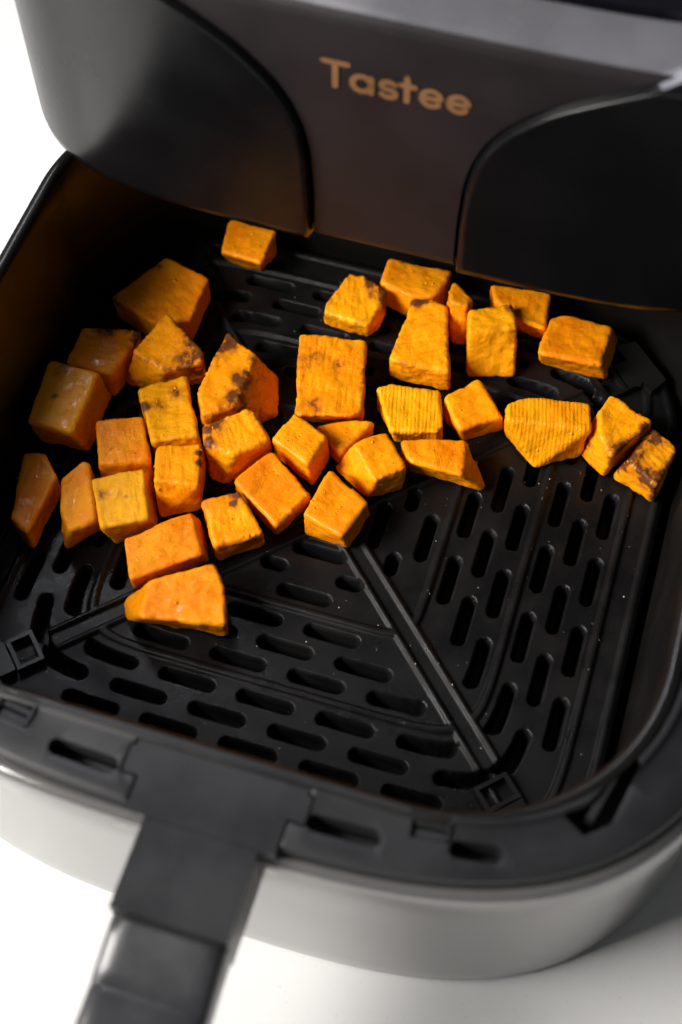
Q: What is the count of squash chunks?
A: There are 35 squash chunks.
